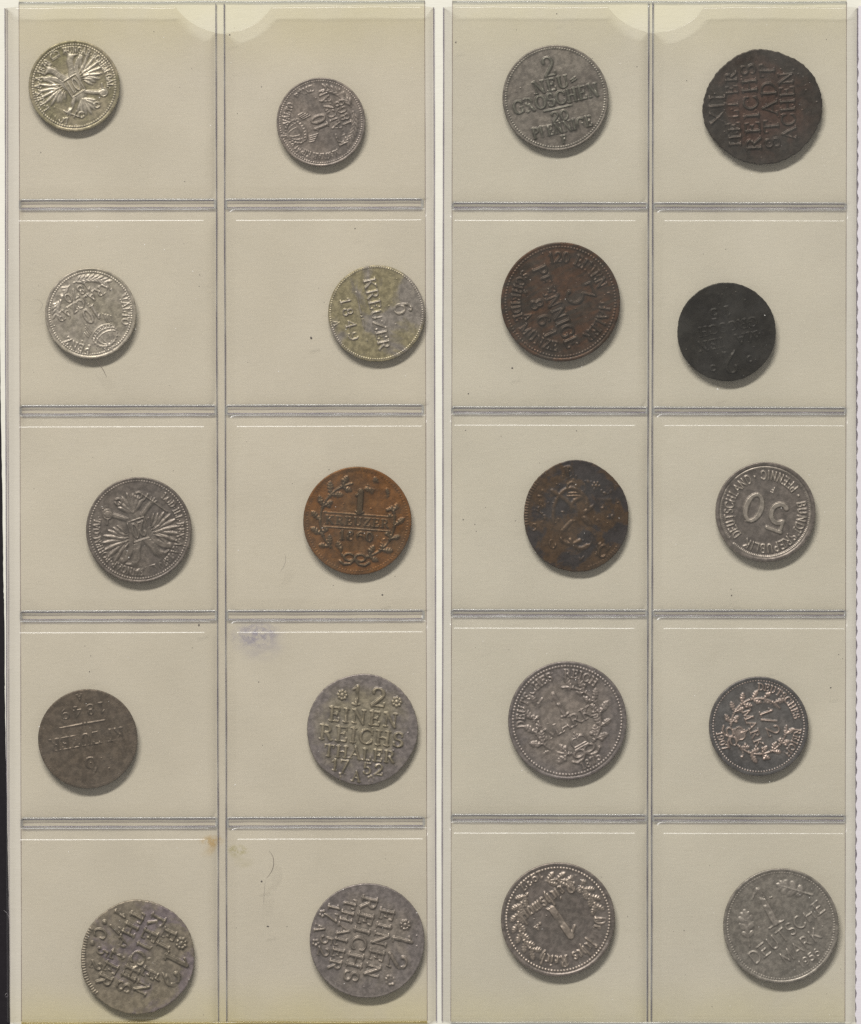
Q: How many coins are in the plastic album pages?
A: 20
